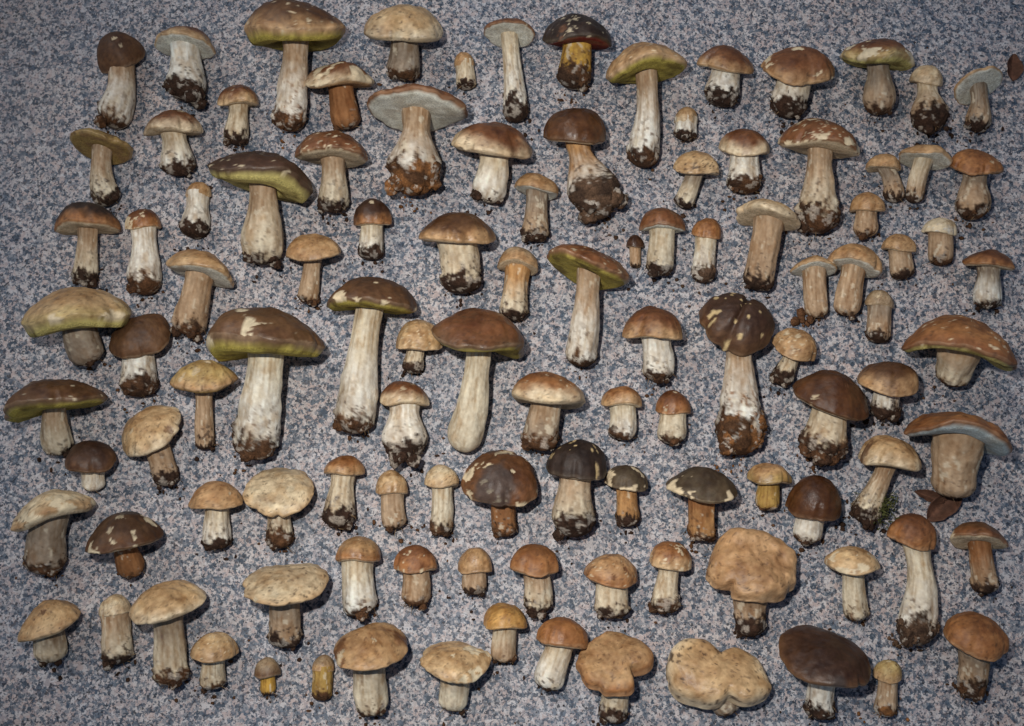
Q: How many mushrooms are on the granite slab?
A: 111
